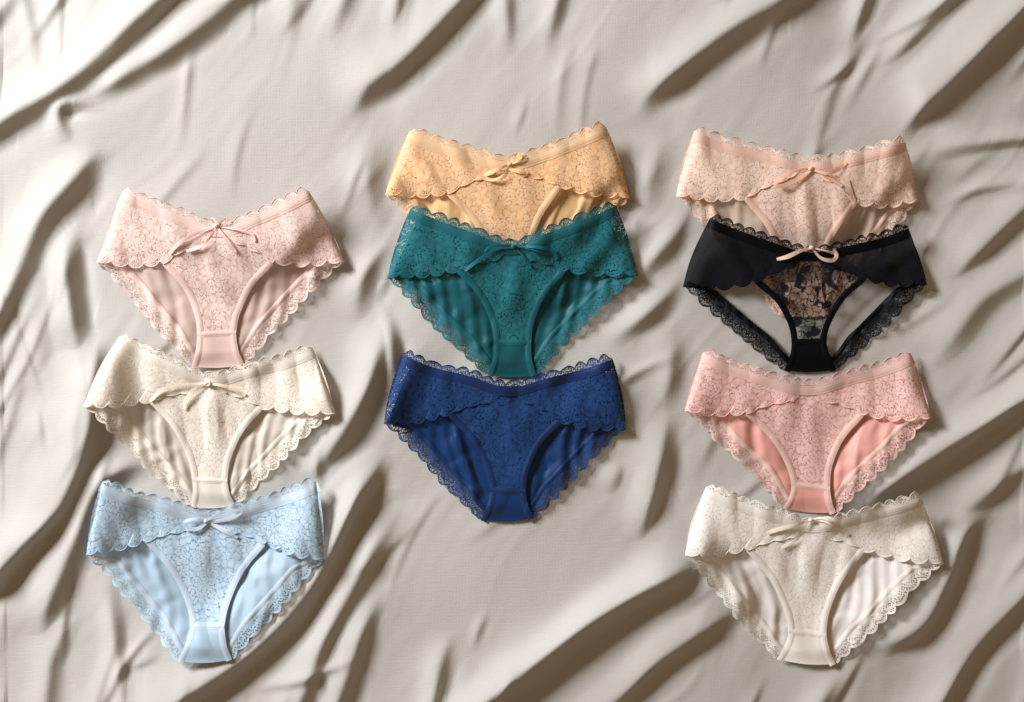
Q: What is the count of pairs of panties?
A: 10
